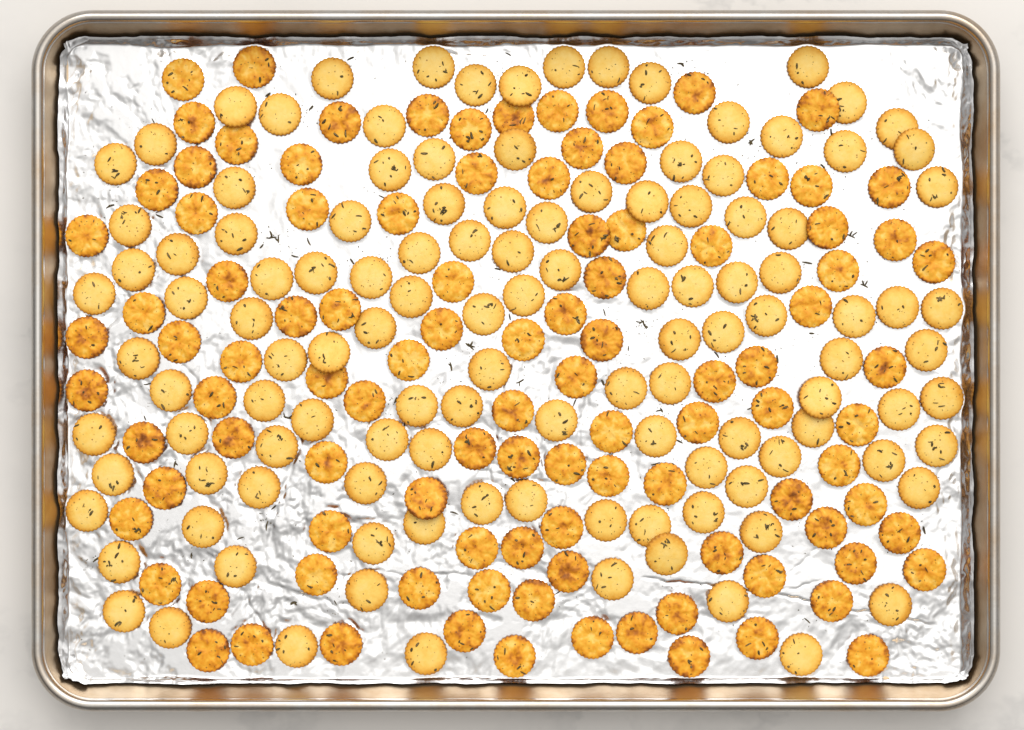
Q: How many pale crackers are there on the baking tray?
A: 121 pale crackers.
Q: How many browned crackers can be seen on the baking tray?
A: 105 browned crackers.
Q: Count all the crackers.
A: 226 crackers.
